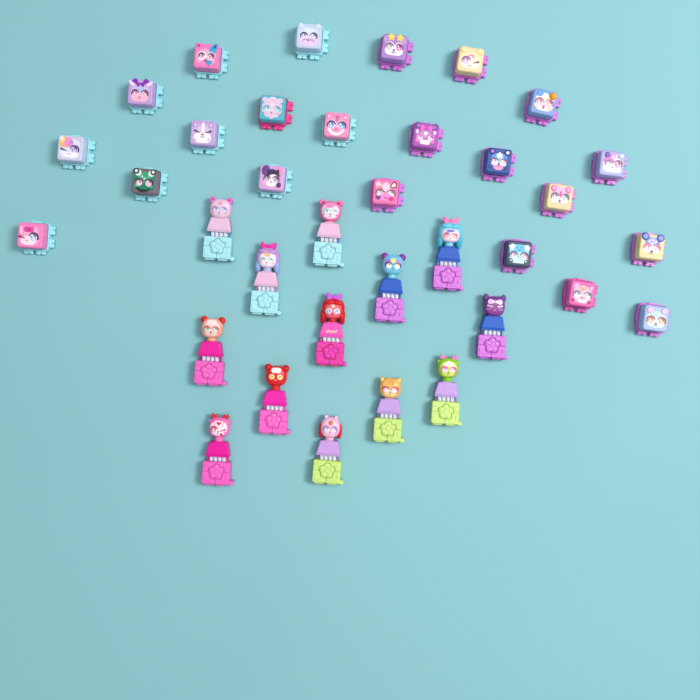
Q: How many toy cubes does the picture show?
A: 22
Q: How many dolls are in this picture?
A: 13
